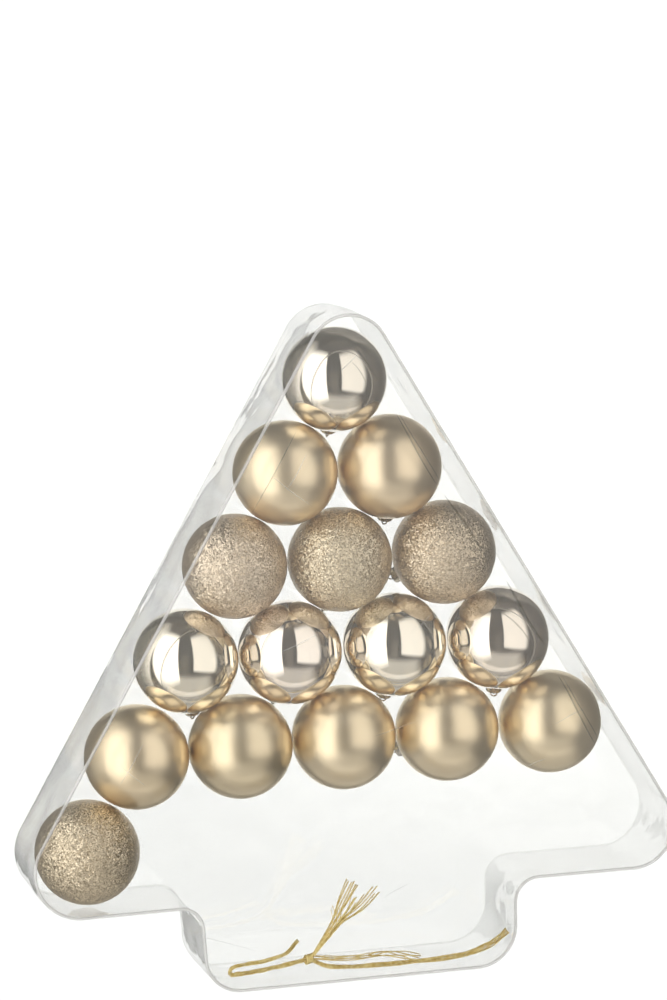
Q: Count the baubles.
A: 16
